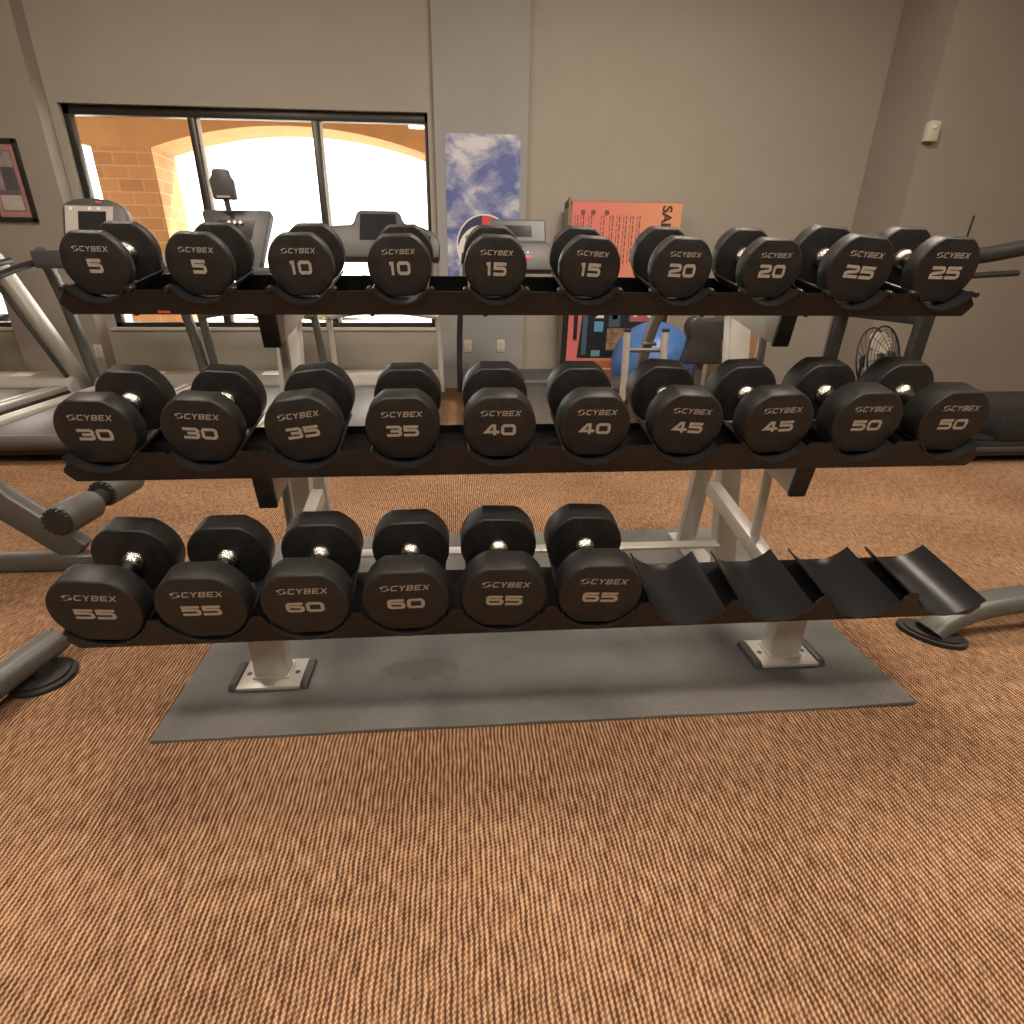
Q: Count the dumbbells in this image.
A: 26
